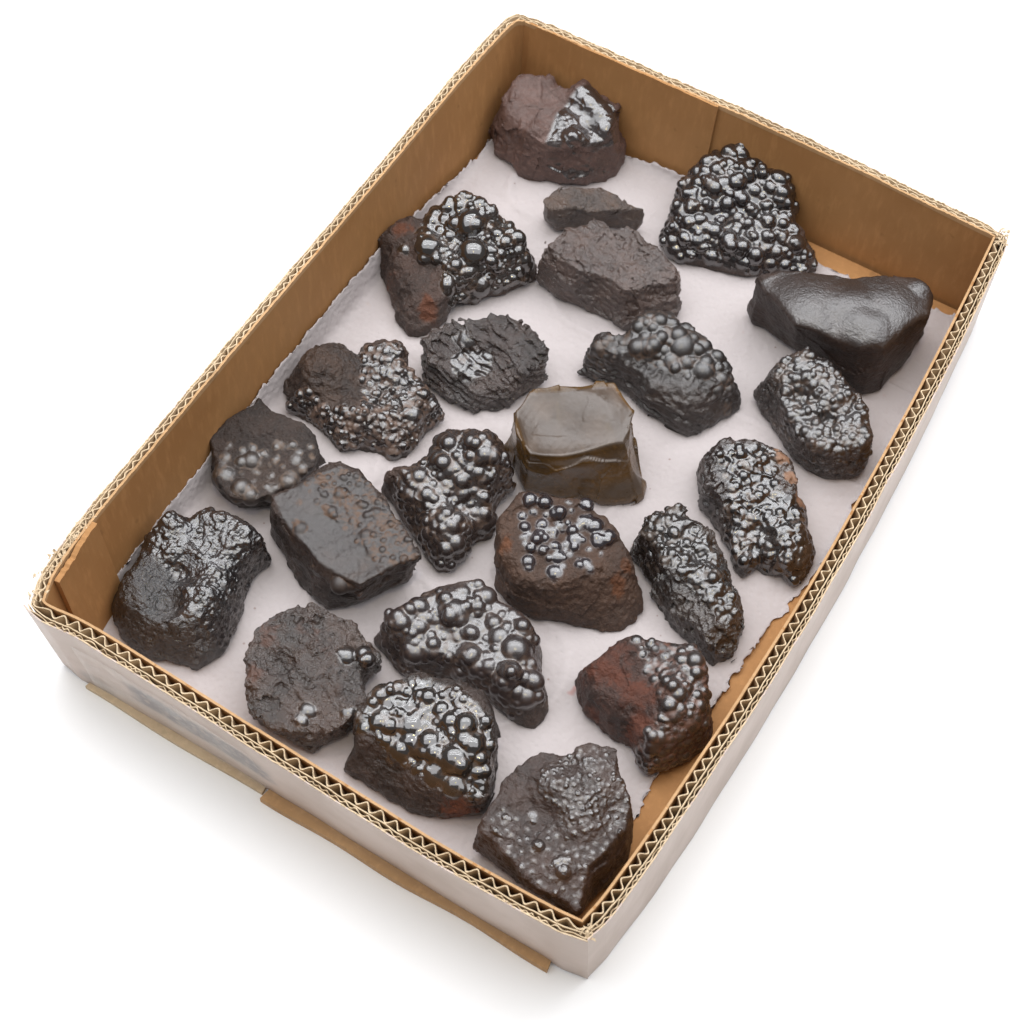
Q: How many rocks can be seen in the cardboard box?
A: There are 23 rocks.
